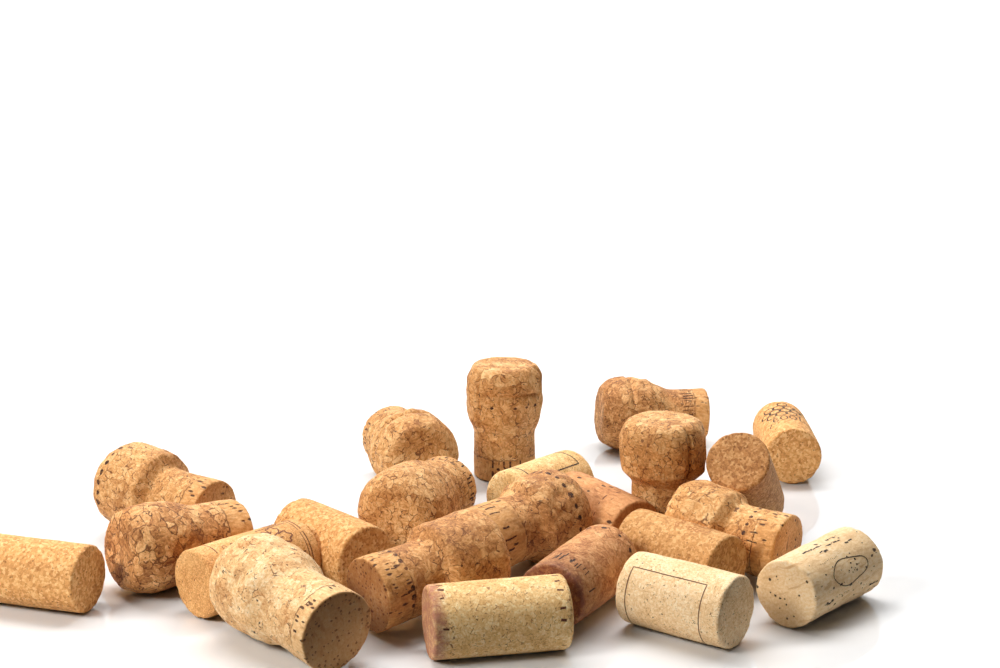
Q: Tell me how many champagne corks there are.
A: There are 11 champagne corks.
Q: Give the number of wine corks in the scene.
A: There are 12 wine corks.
